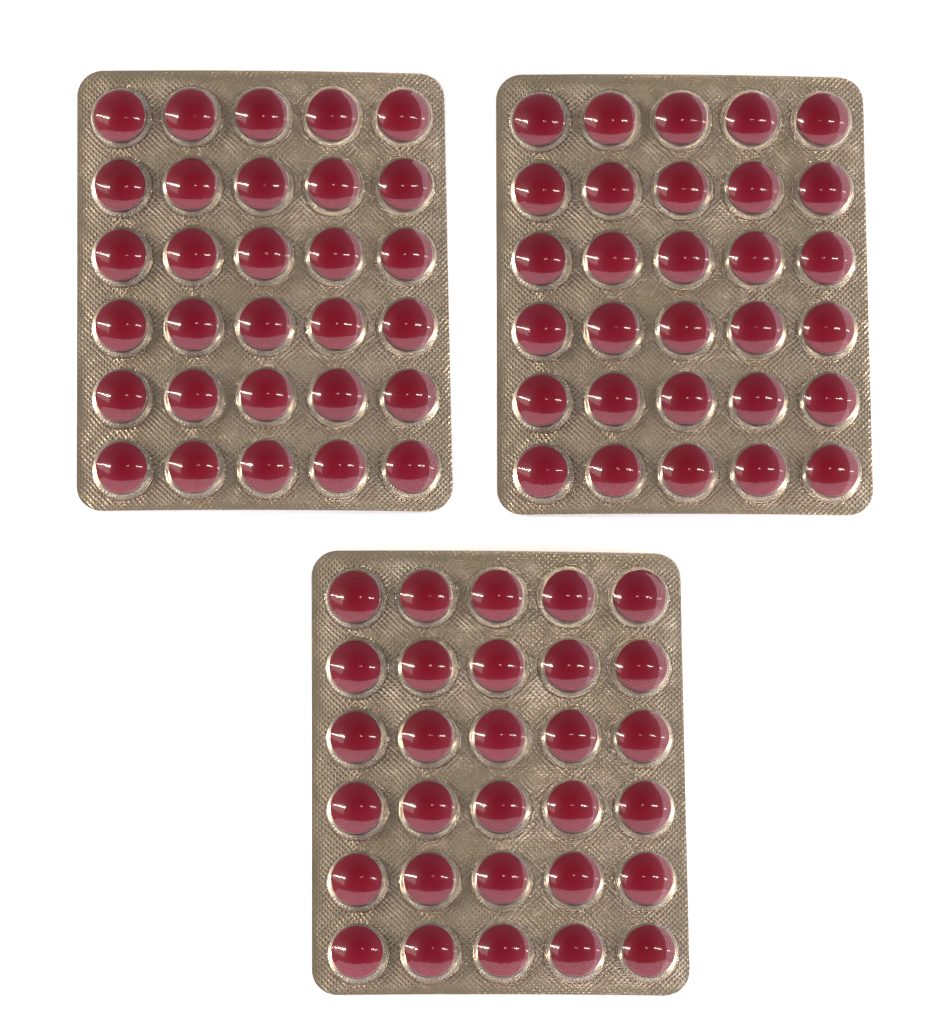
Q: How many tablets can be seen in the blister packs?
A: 90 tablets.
